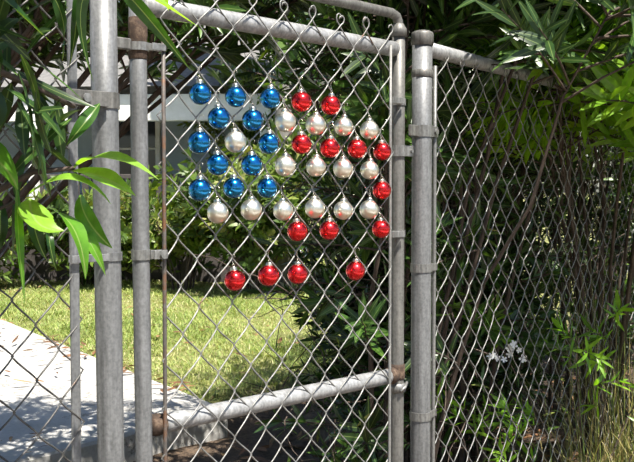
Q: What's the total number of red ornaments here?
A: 14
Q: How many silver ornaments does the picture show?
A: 15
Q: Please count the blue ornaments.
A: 12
